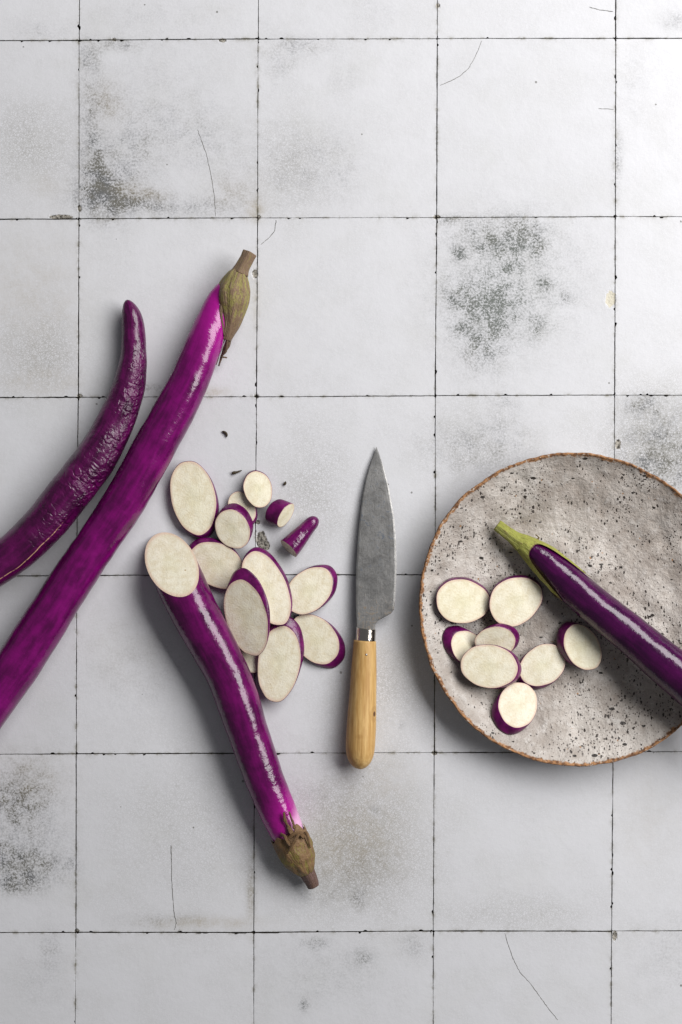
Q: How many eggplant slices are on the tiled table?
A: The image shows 20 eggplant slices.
